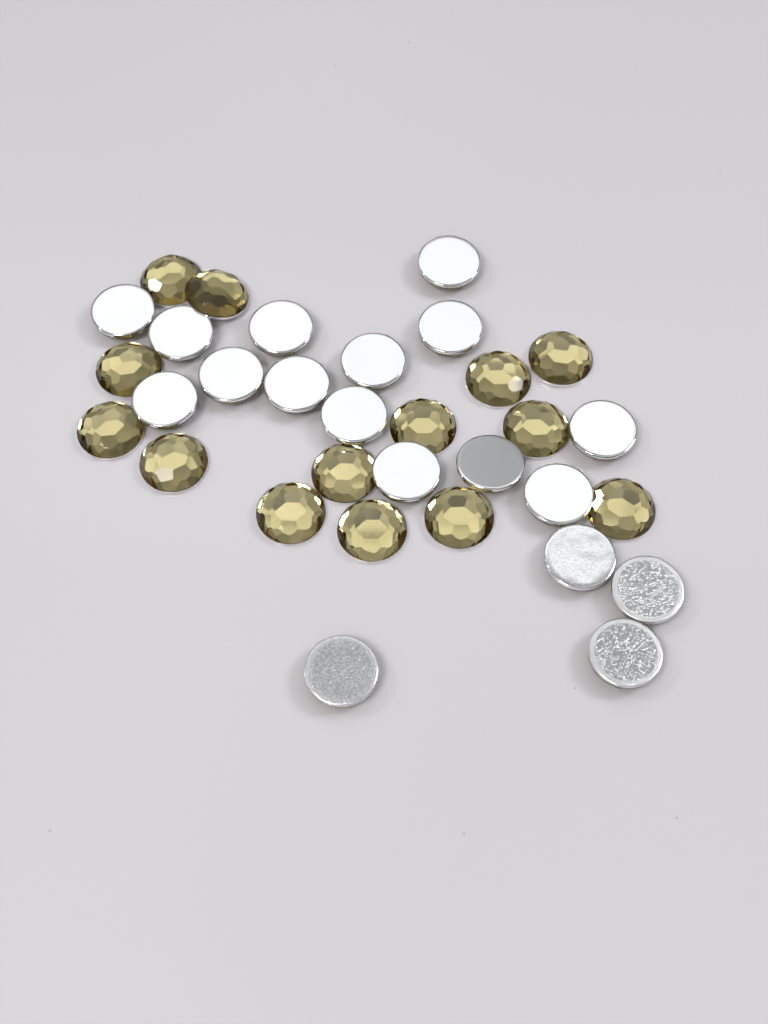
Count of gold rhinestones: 14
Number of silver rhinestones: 18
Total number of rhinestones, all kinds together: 32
